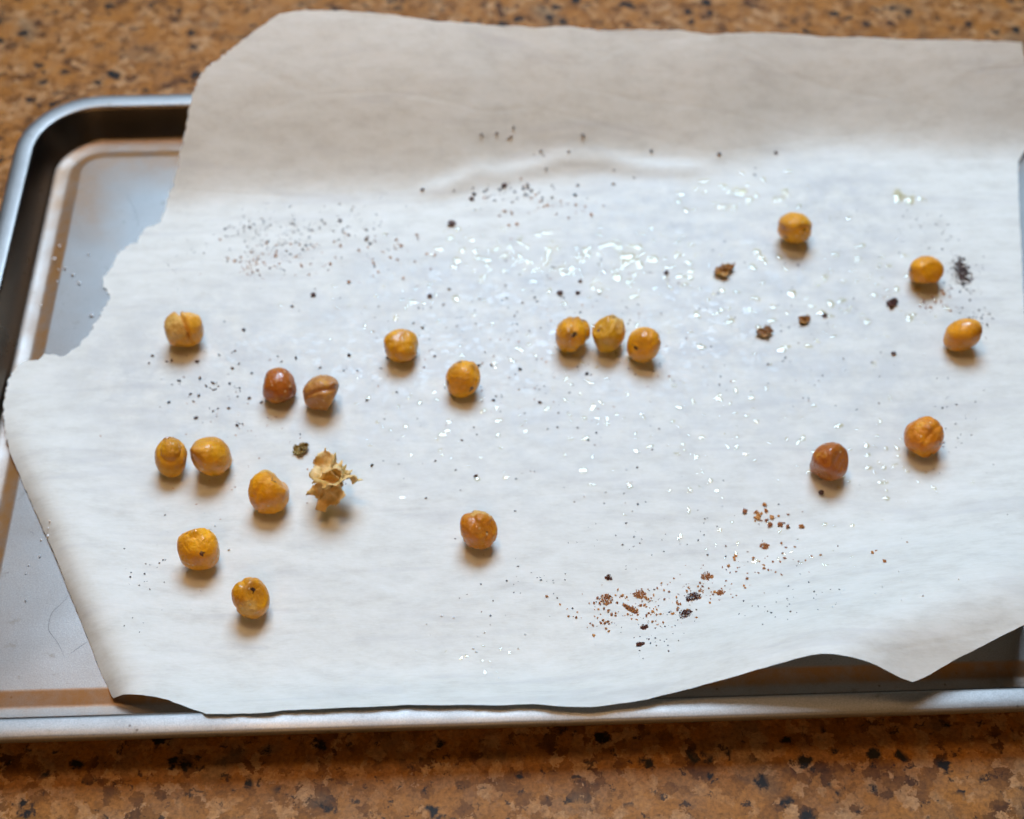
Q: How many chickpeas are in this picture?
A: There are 19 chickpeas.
